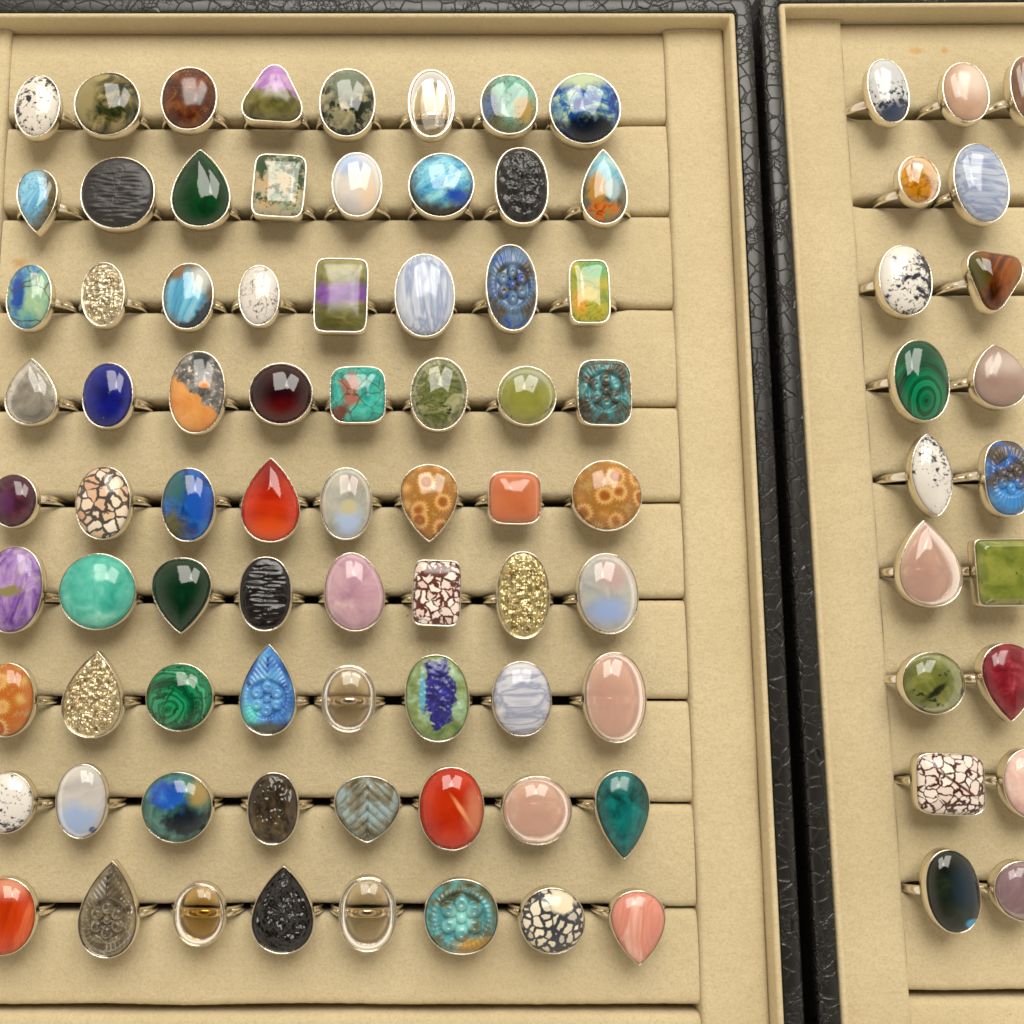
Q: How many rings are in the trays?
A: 91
